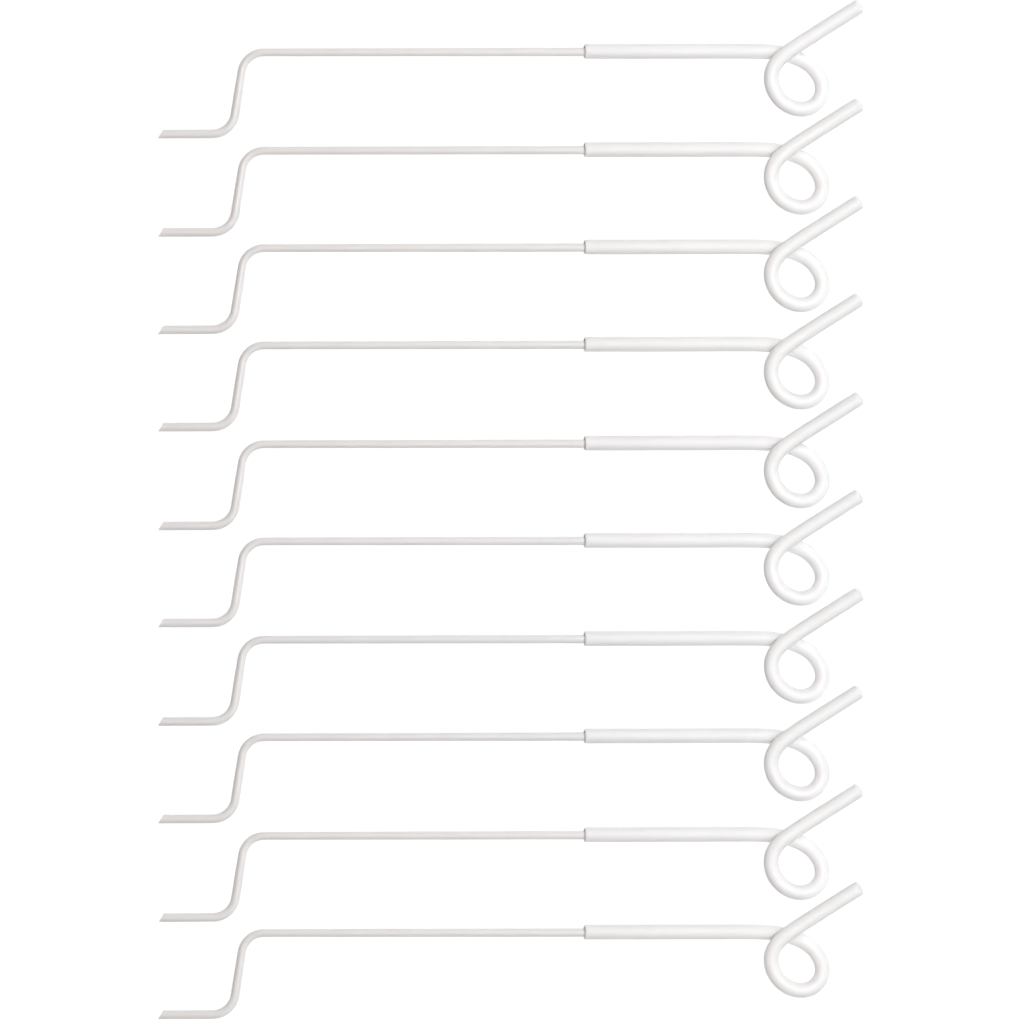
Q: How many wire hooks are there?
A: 10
